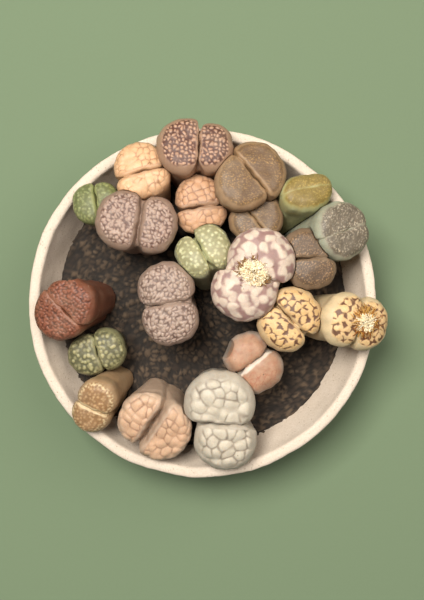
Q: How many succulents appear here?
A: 21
